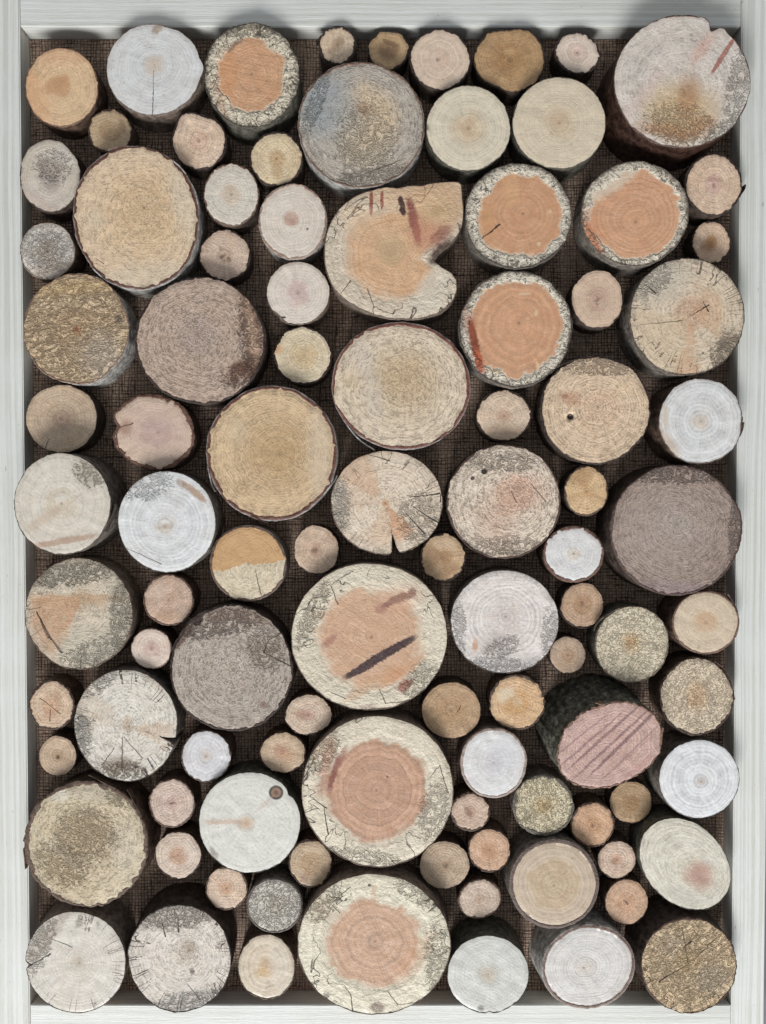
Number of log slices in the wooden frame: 98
